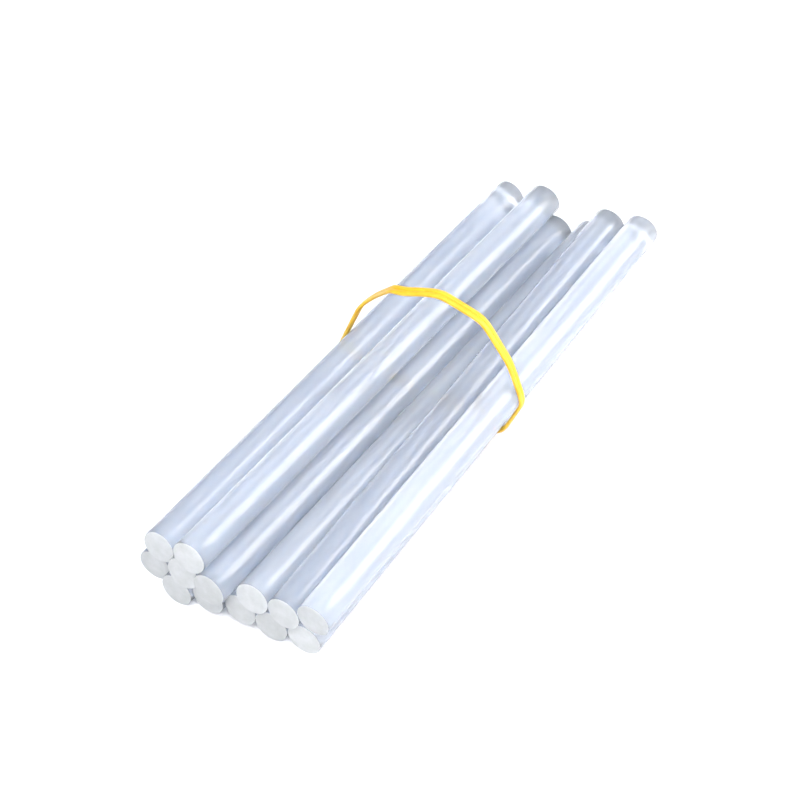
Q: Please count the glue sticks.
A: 13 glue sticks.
